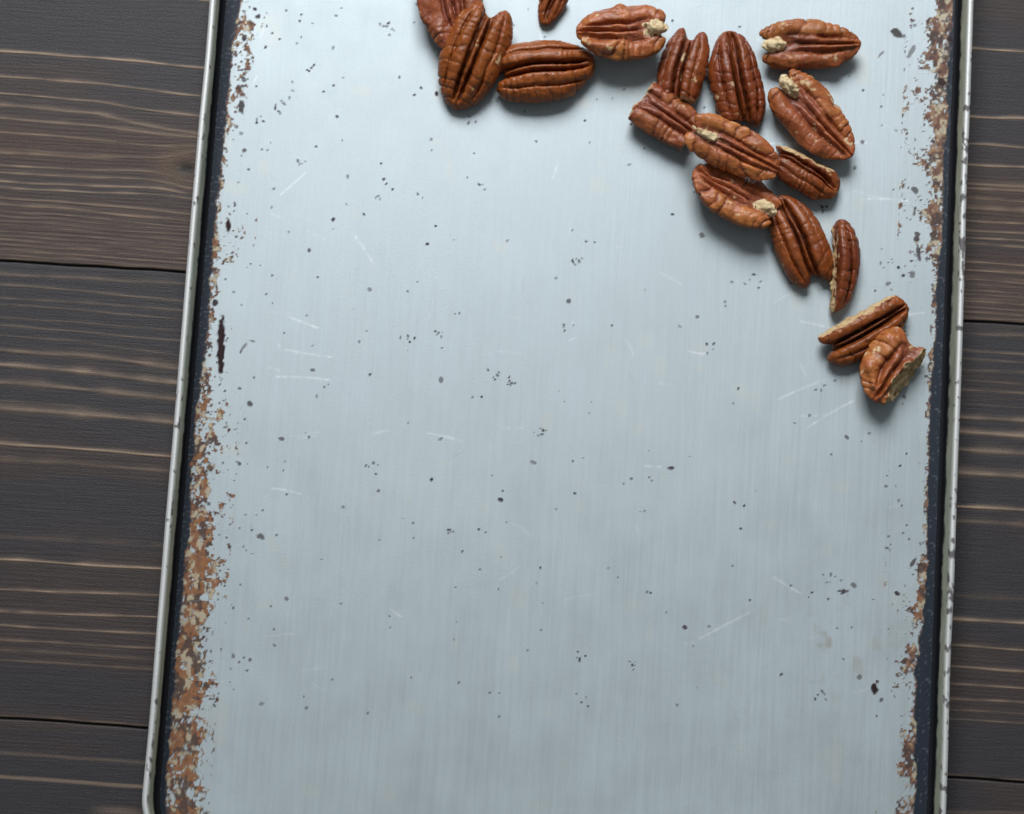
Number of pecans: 17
